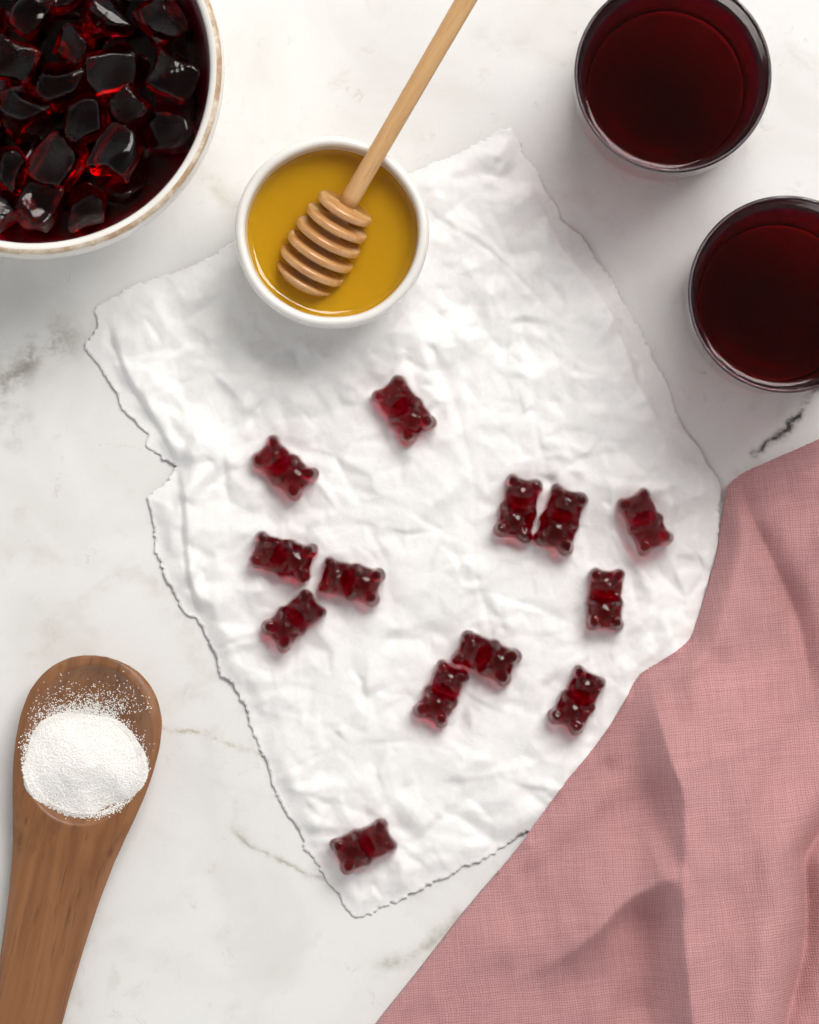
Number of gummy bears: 13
